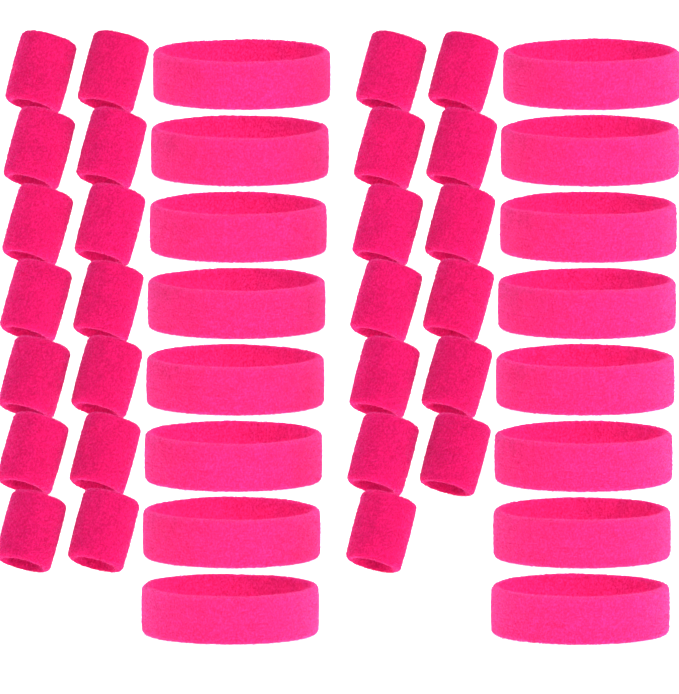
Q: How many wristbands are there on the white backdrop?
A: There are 27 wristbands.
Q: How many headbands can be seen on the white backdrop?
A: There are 16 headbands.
